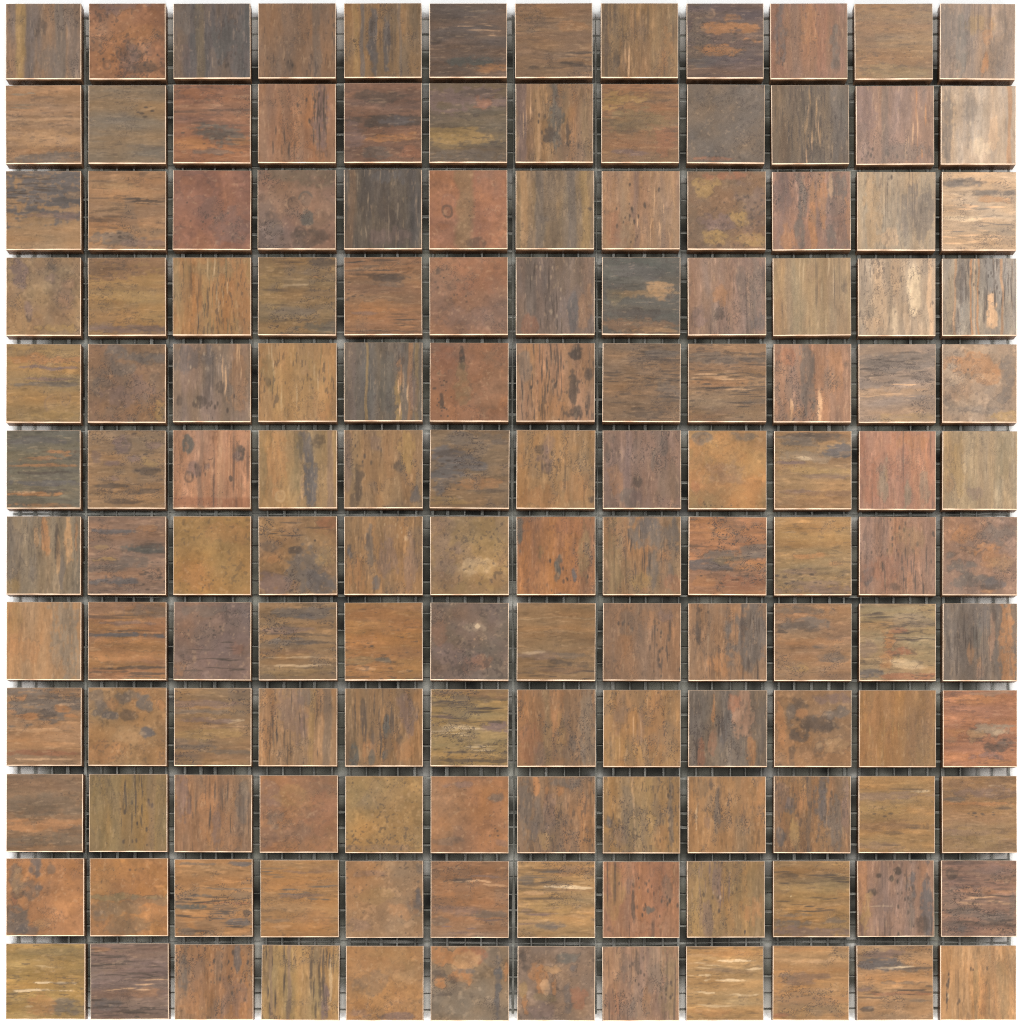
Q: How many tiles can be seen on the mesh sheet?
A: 144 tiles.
